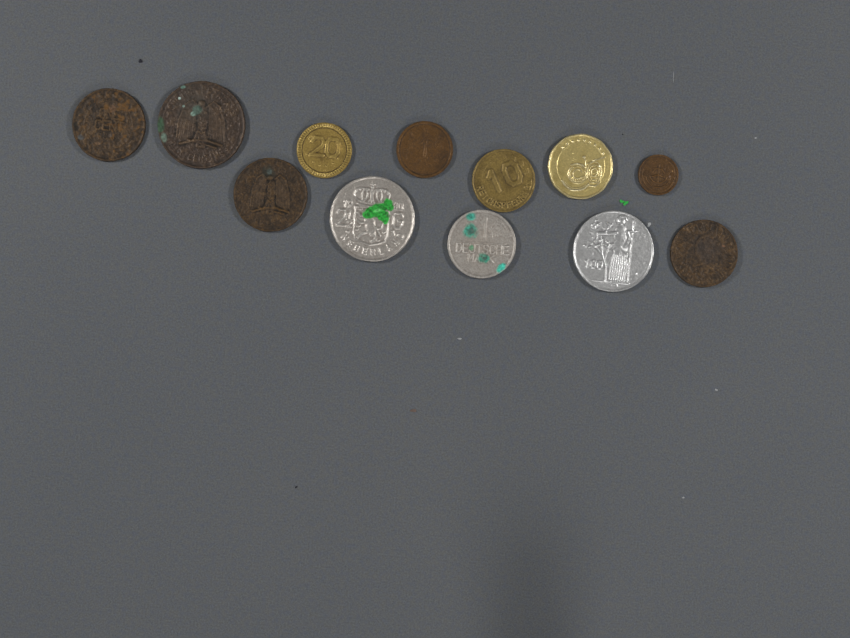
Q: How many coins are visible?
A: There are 12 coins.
